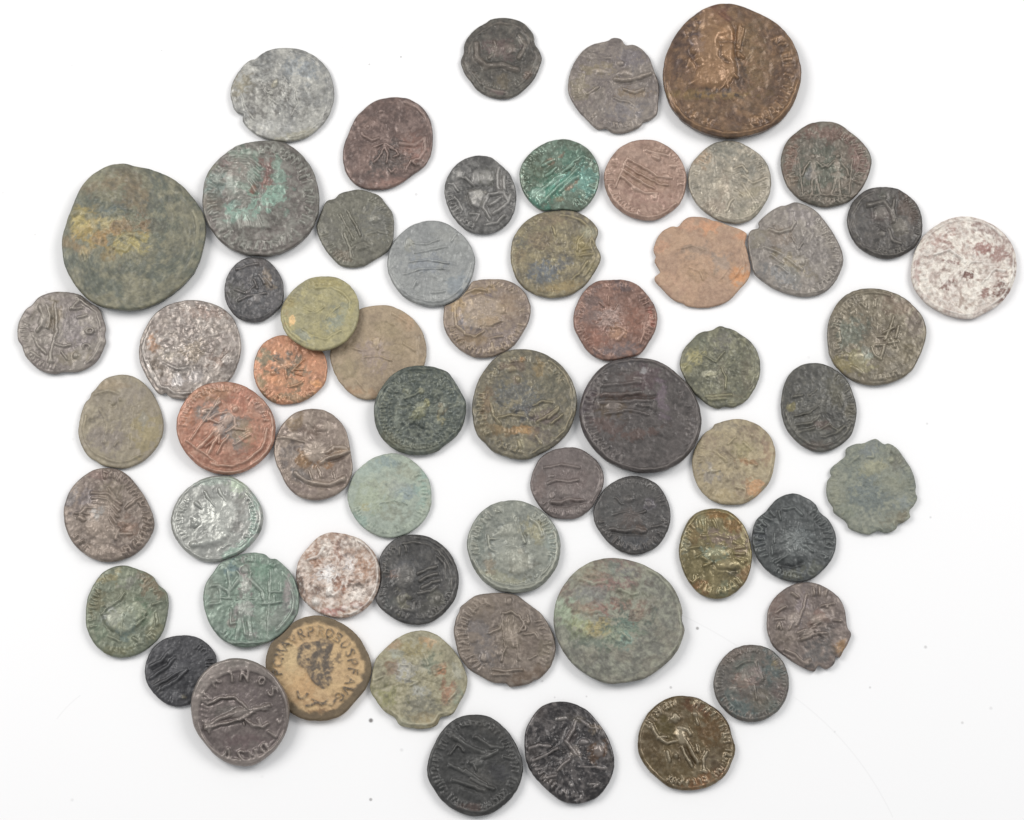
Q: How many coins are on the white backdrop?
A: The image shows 61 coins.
